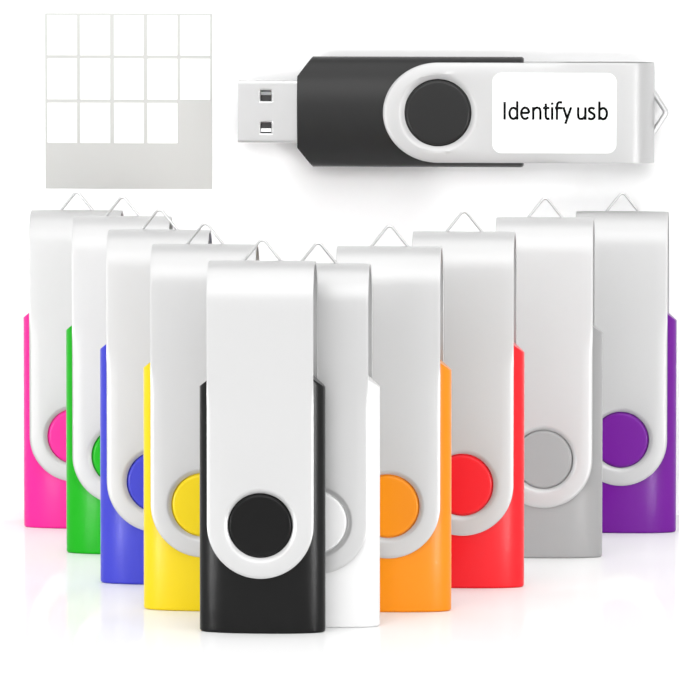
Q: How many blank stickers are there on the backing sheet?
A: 14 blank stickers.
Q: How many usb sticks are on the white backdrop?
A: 11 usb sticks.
